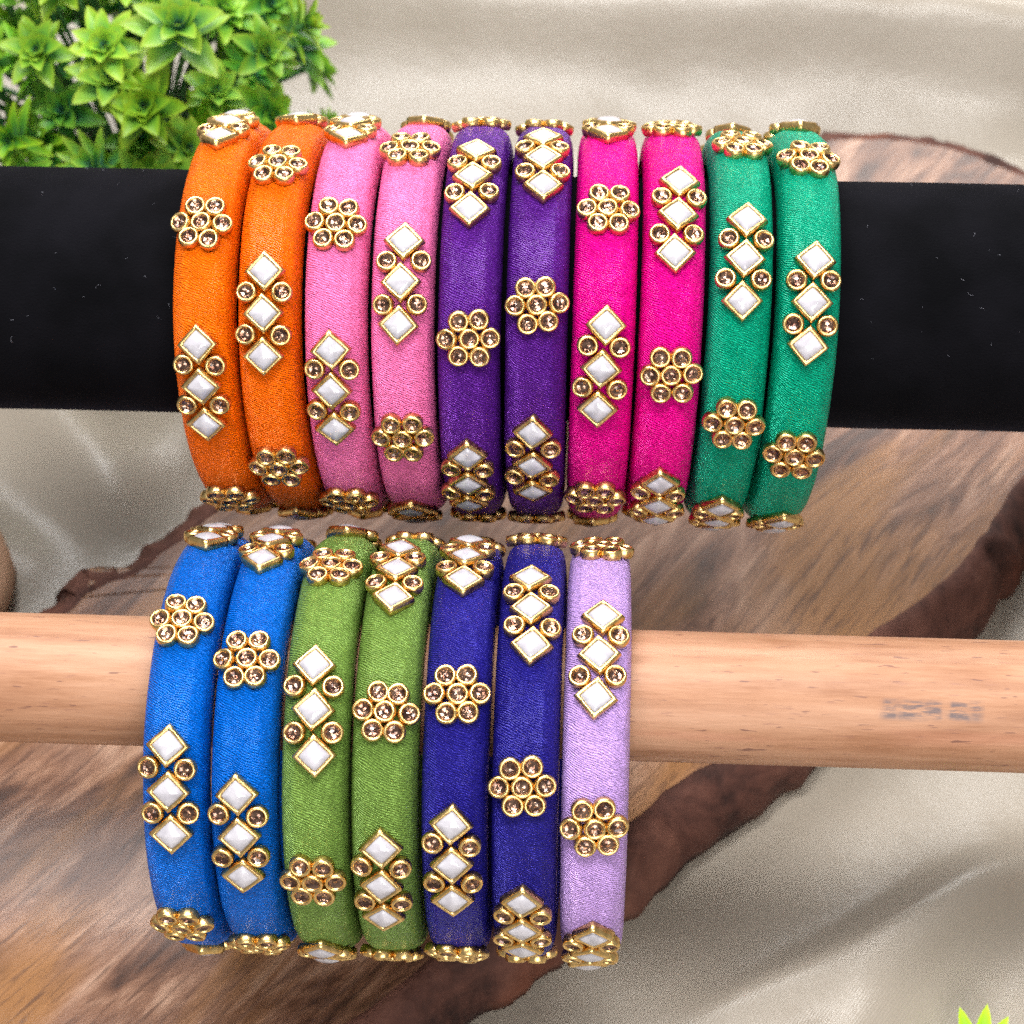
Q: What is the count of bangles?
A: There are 17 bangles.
